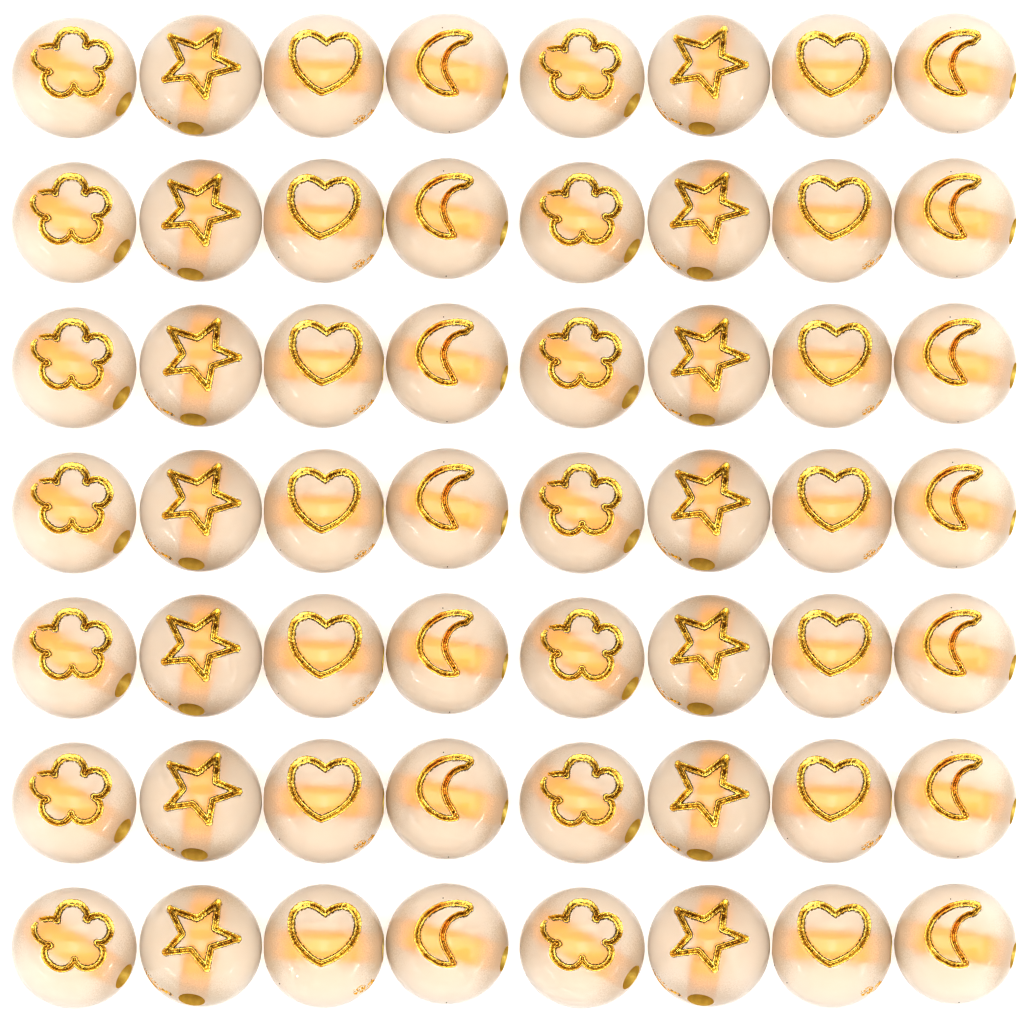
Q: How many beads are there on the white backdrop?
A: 56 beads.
